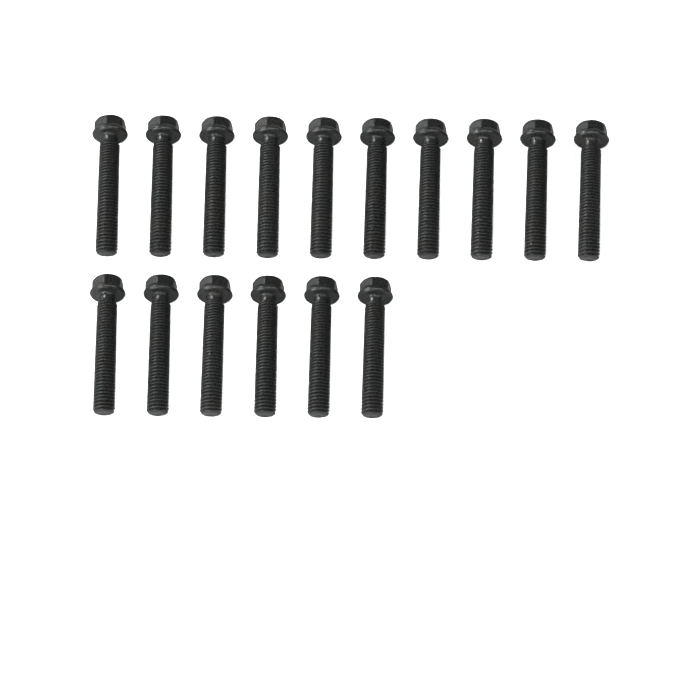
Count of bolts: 16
